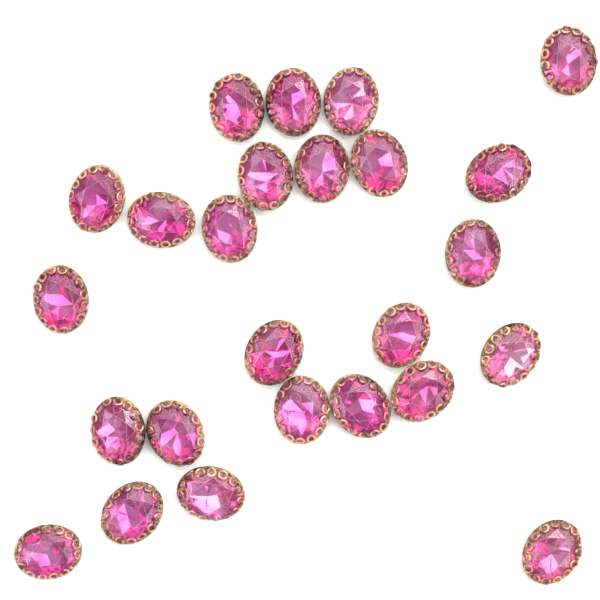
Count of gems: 25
